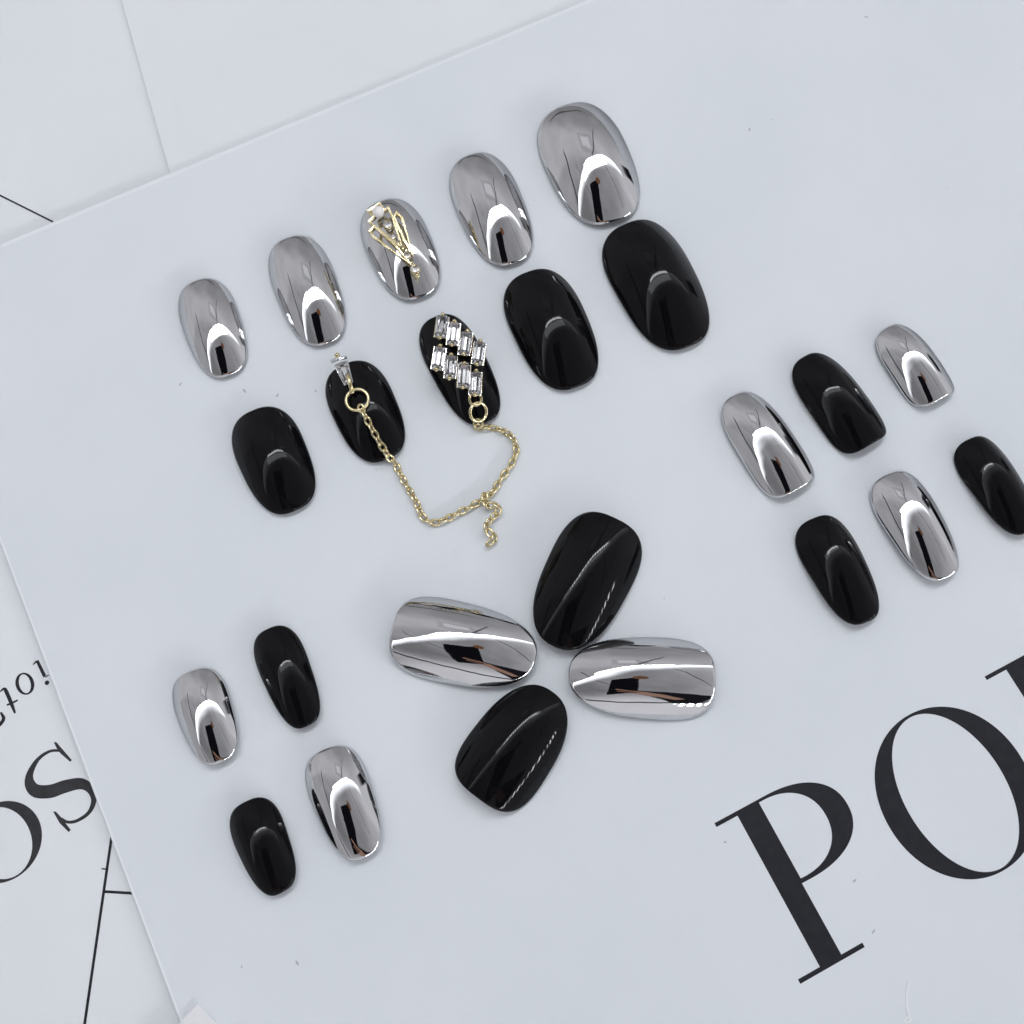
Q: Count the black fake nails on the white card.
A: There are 12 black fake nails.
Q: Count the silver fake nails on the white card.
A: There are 12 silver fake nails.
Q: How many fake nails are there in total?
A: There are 24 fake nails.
